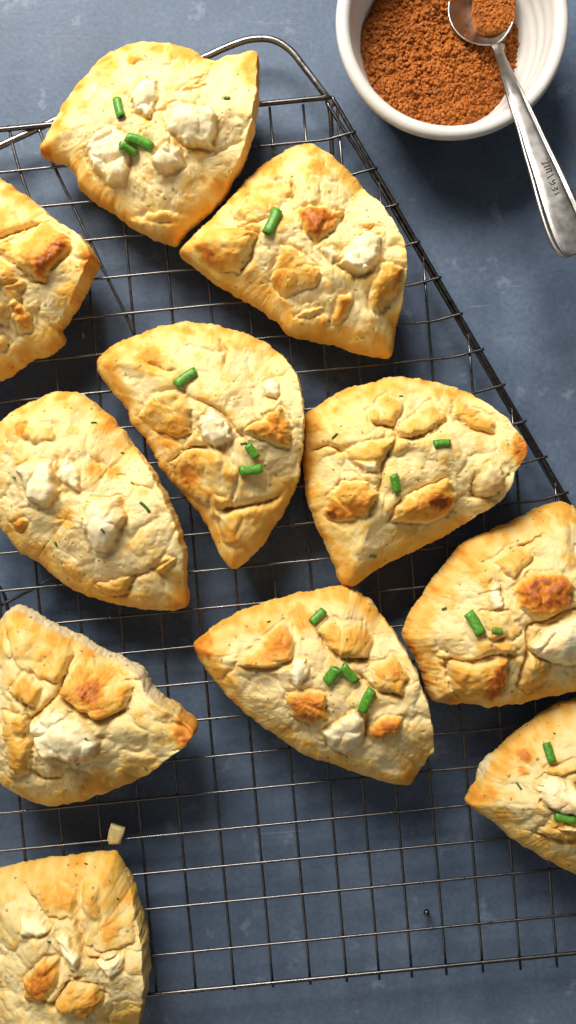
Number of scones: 11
